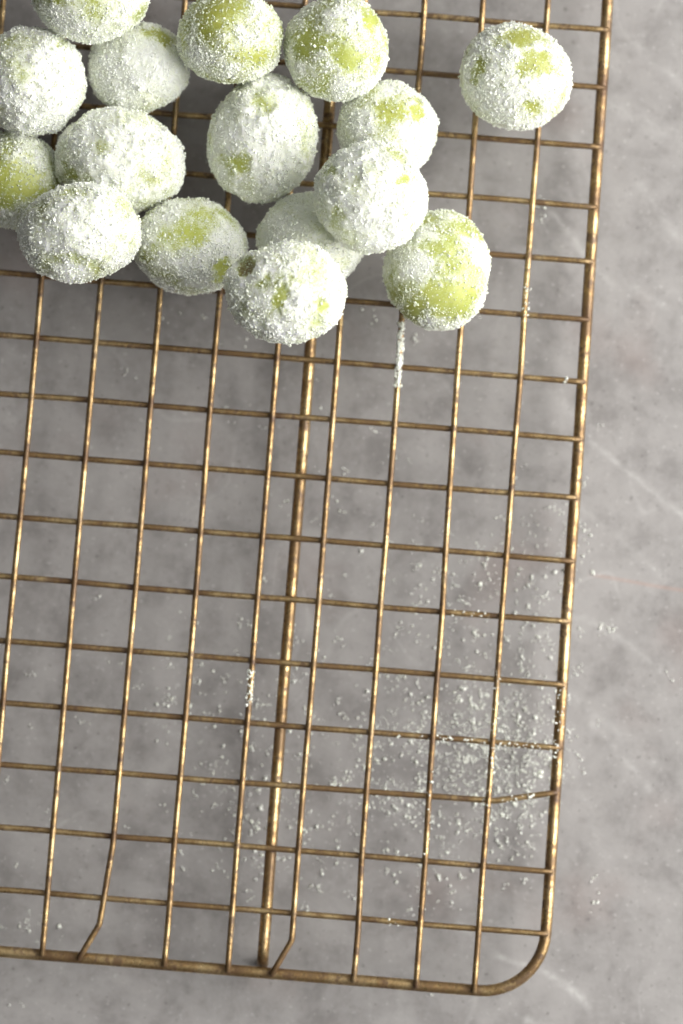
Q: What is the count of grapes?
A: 16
